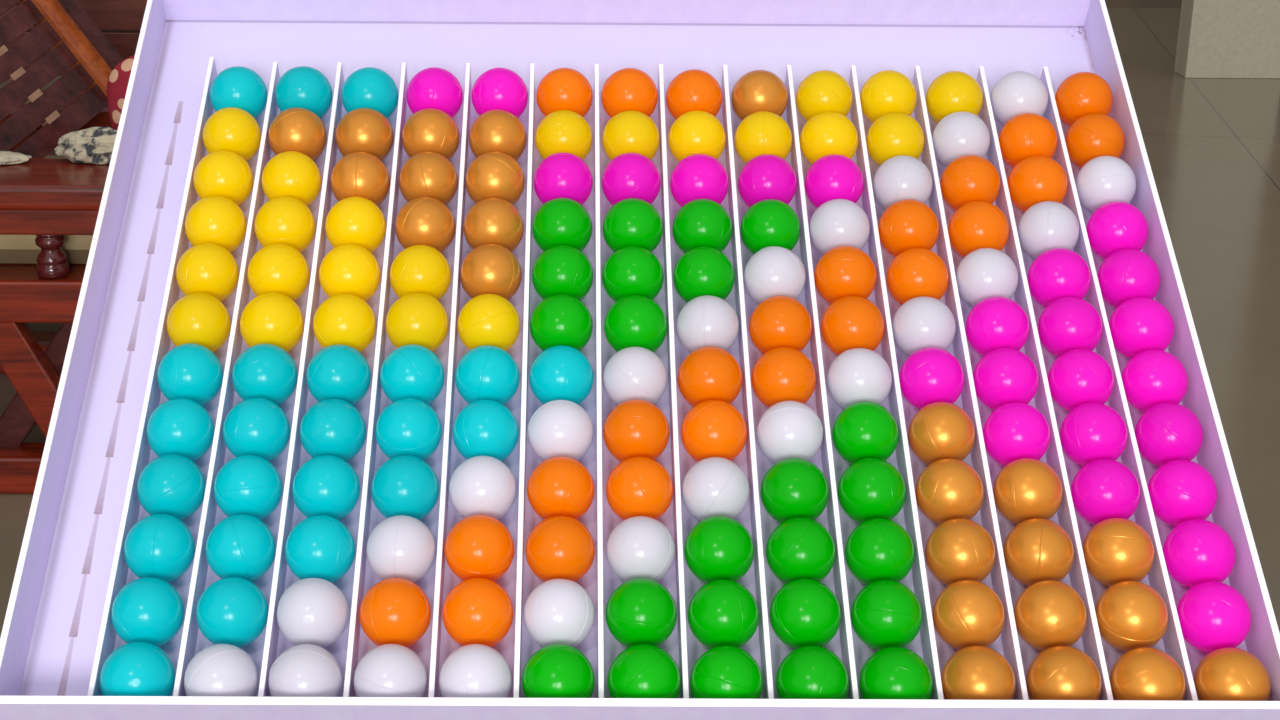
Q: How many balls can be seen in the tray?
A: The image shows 168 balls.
